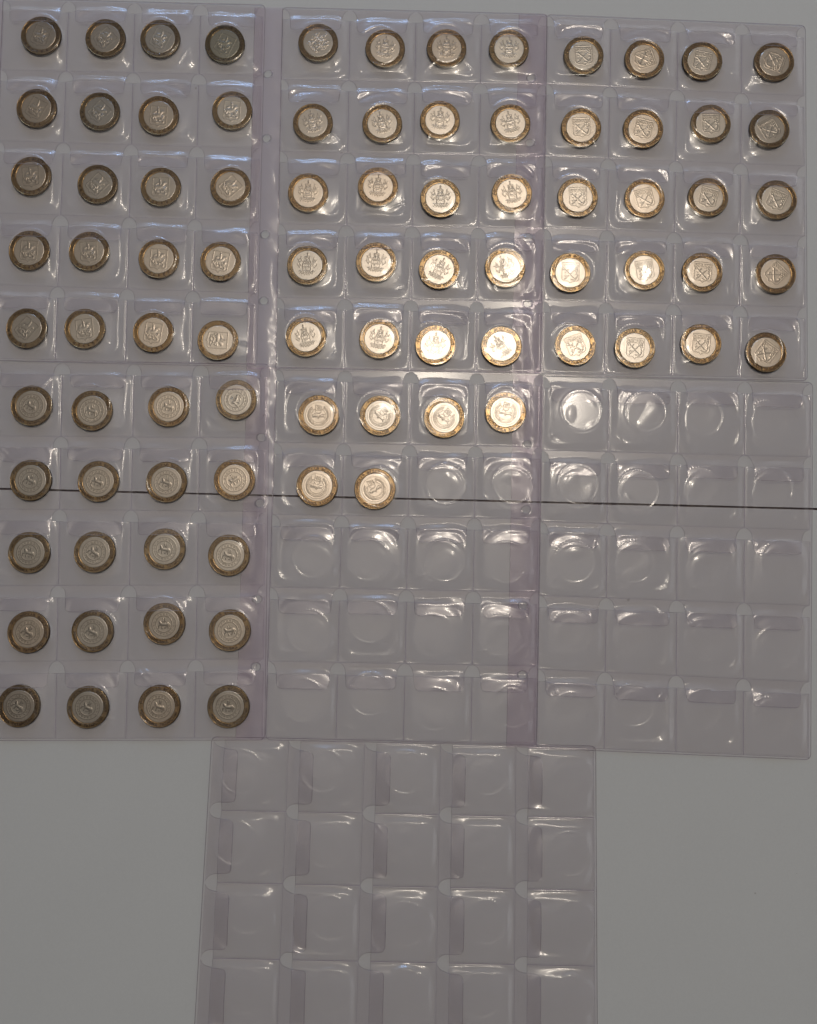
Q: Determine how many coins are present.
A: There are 86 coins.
